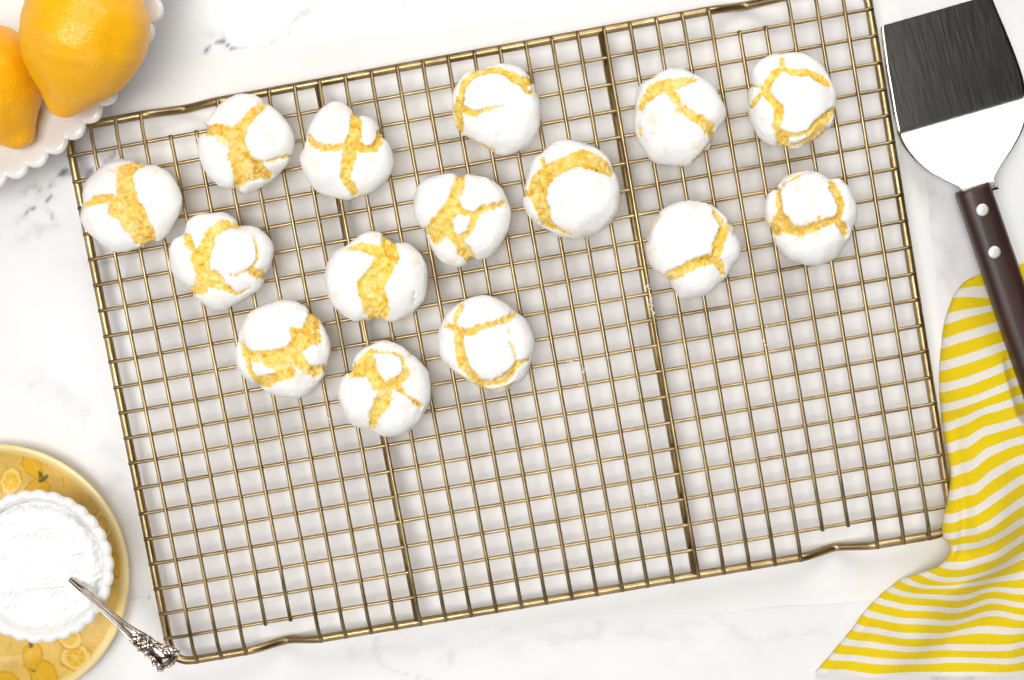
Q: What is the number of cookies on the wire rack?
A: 15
